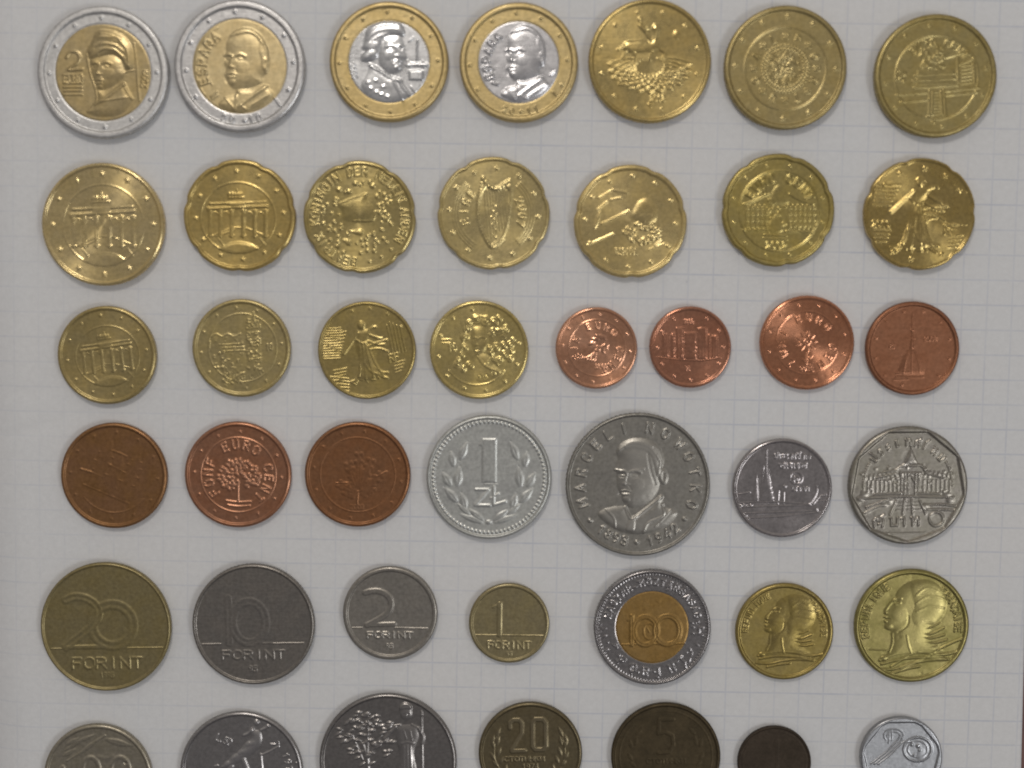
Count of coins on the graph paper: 43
